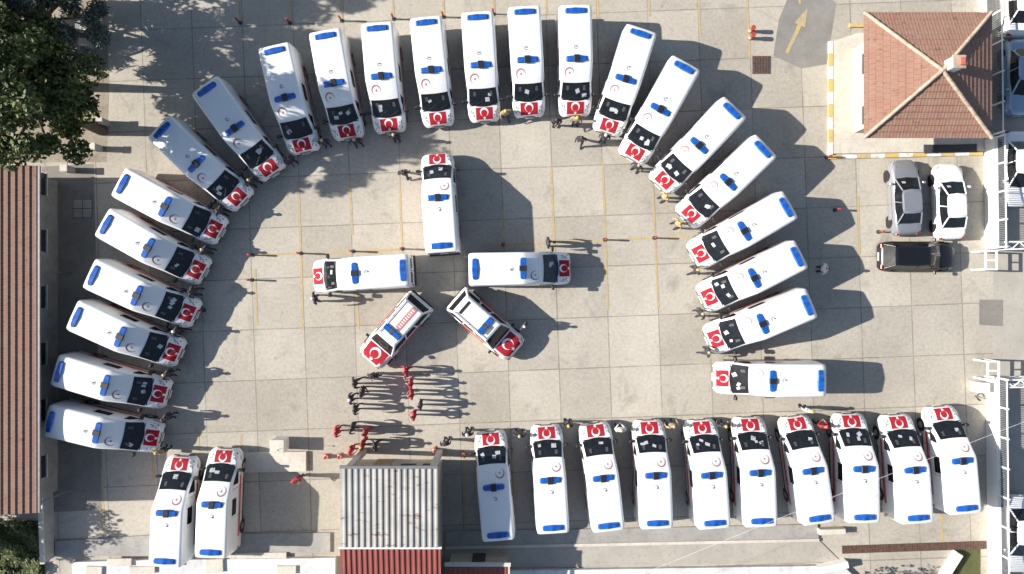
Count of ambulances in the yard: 38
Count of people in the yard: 54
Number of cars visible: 7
